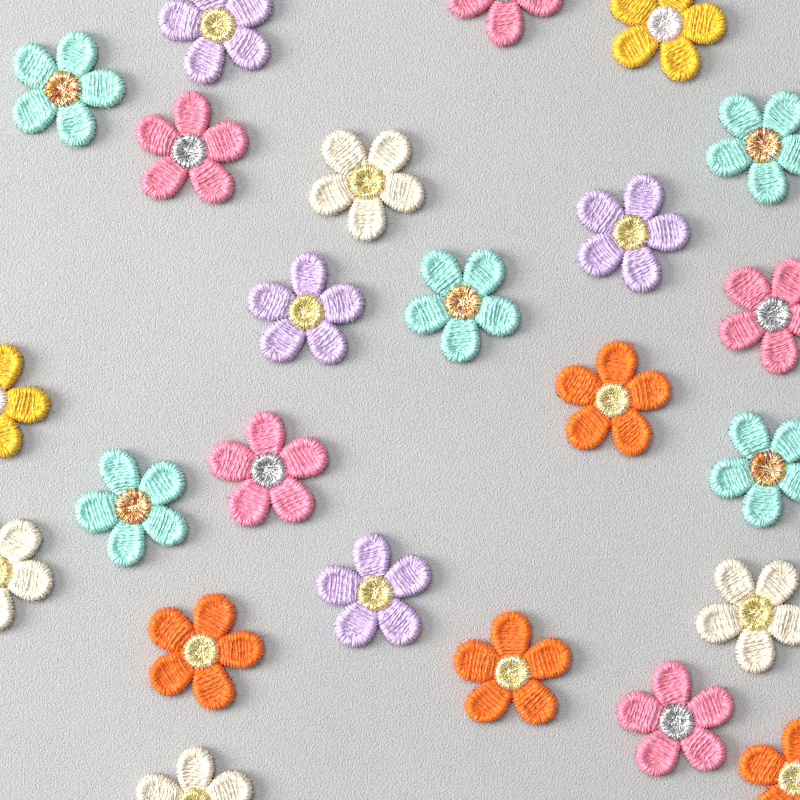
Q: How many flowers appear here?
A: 24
